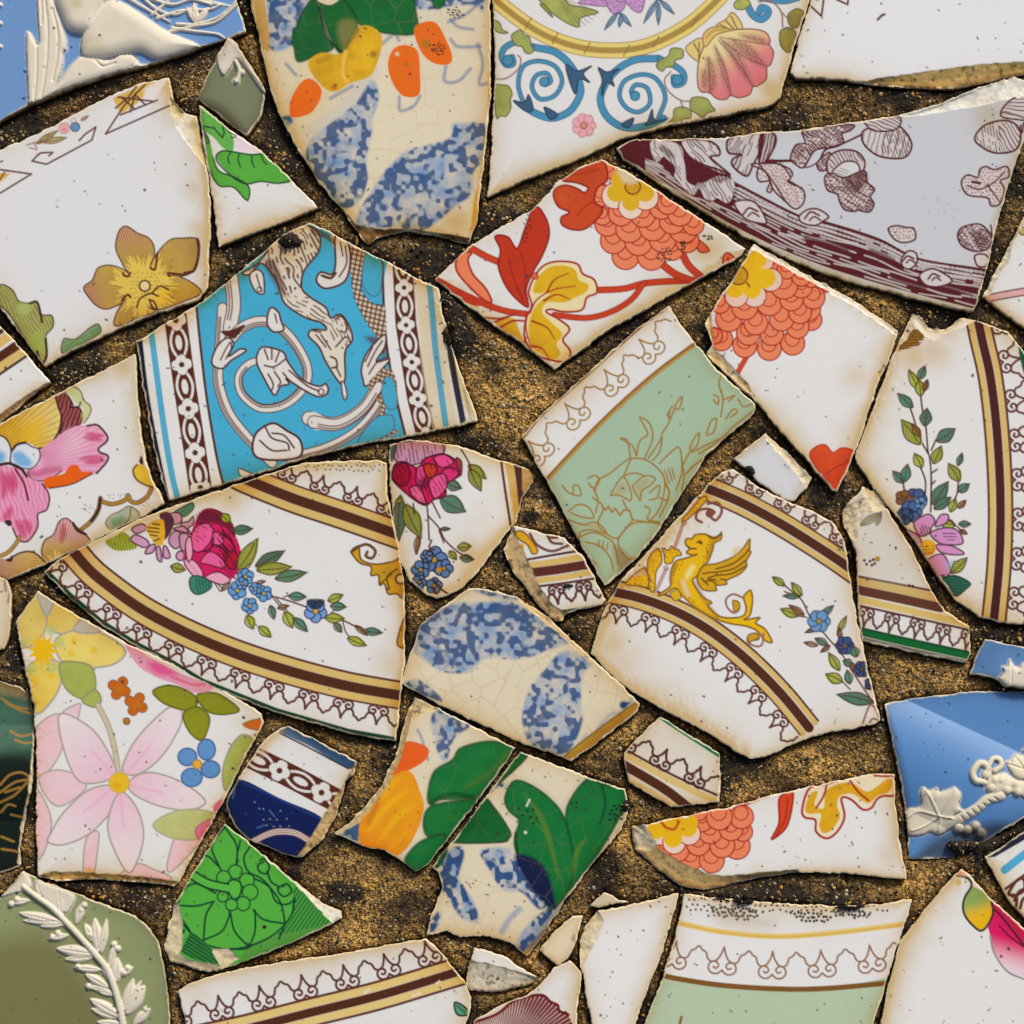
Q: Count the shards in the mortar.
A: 44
